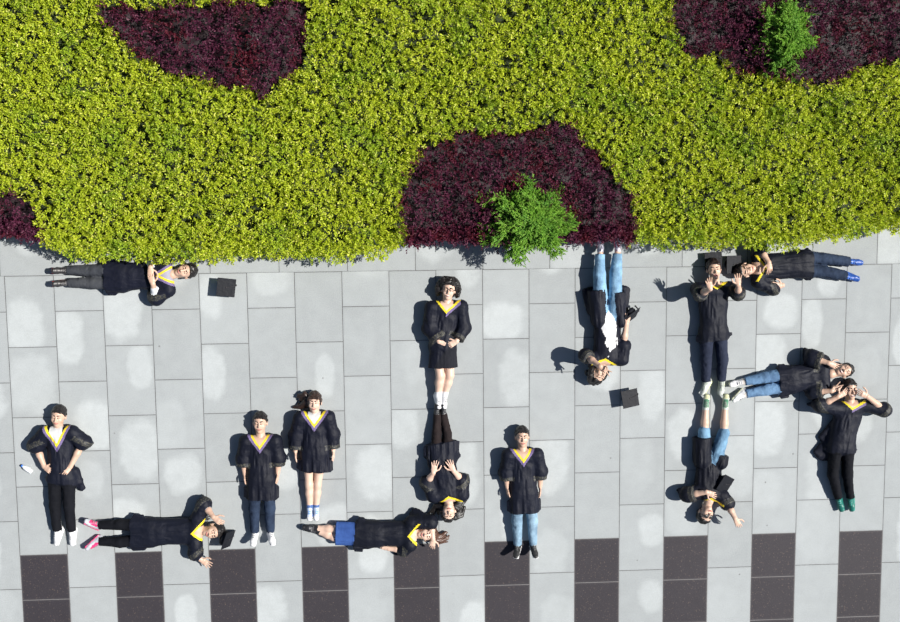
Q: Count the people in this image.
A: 15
